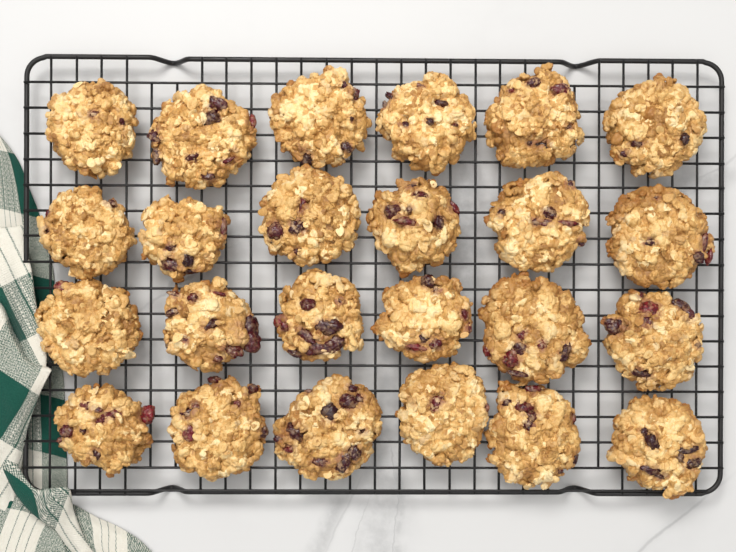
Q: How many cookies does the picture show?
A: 24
